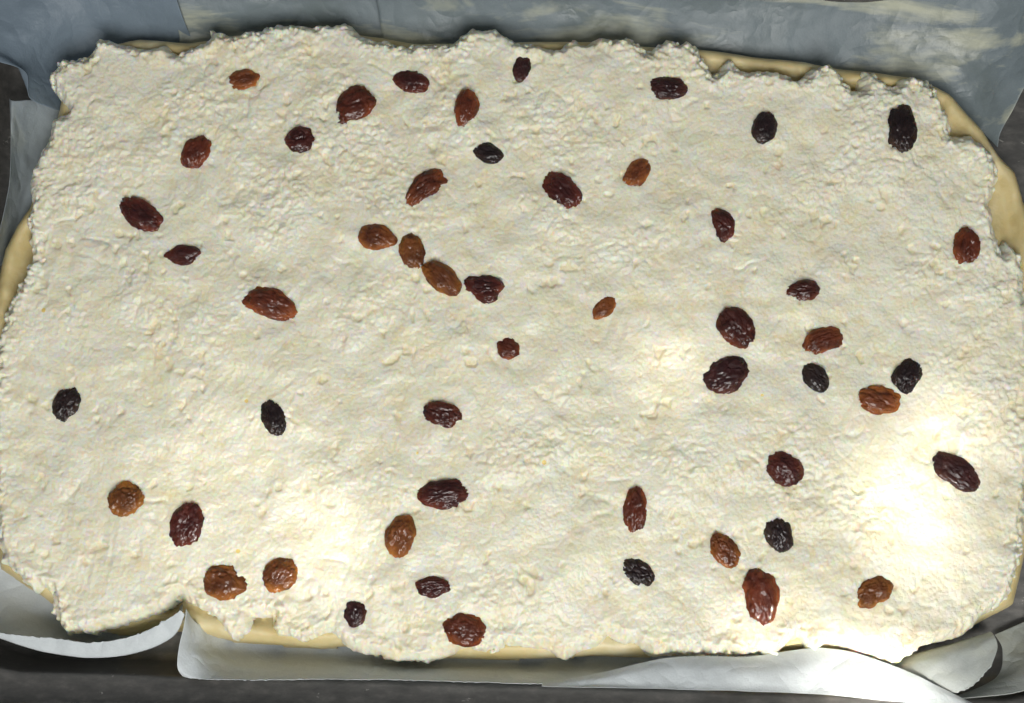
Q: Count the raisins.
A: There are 52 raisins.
